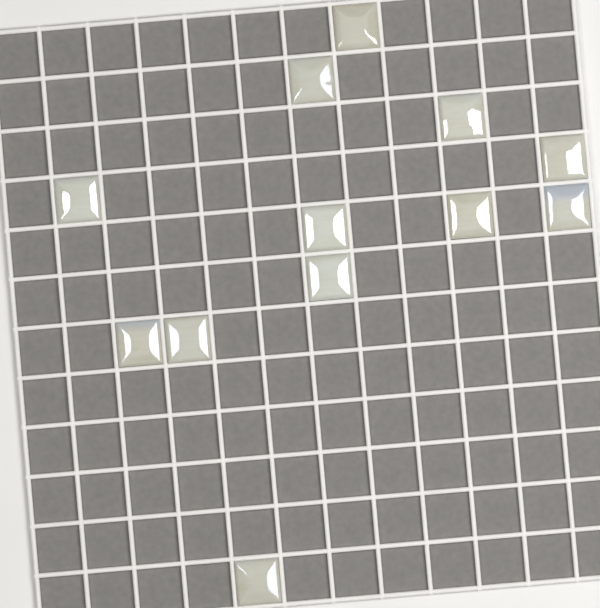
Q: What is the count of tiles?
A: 12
